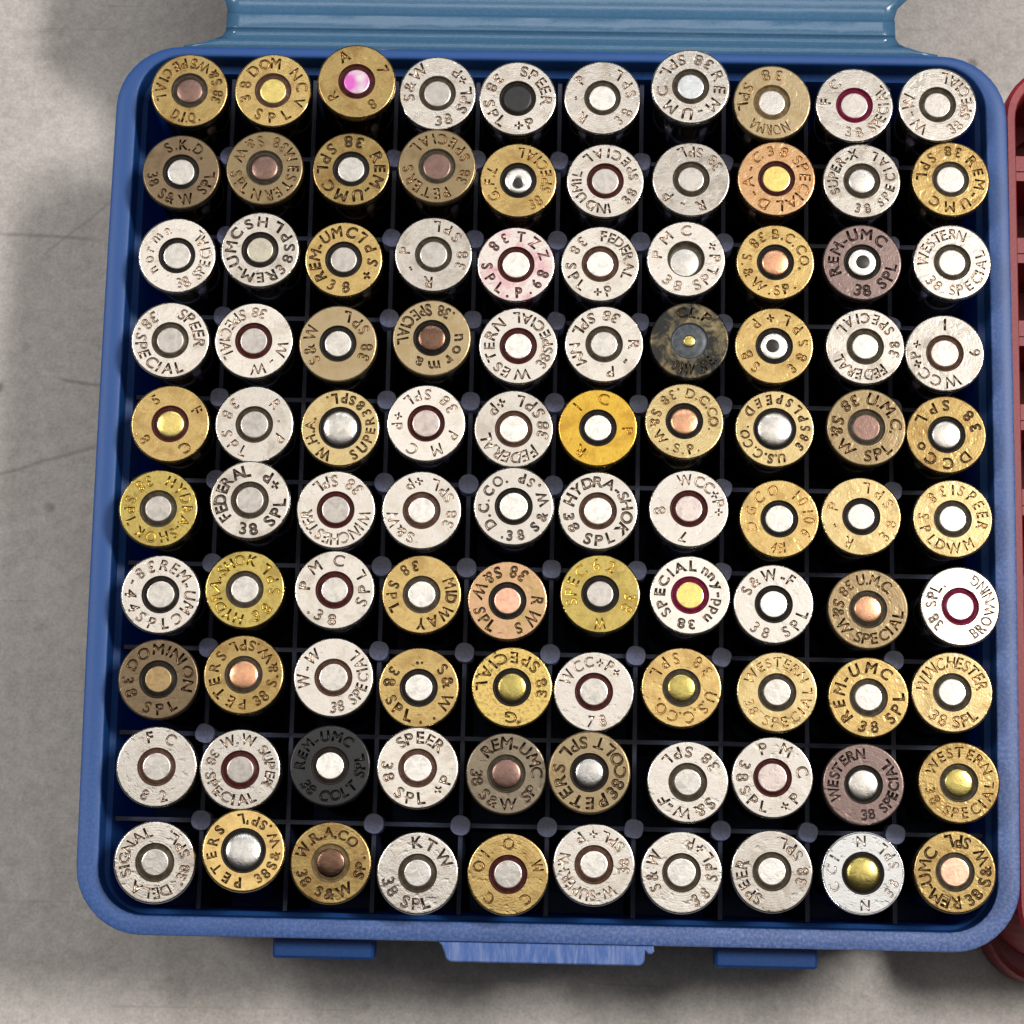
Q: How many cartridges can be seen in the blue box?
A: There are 100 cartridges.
